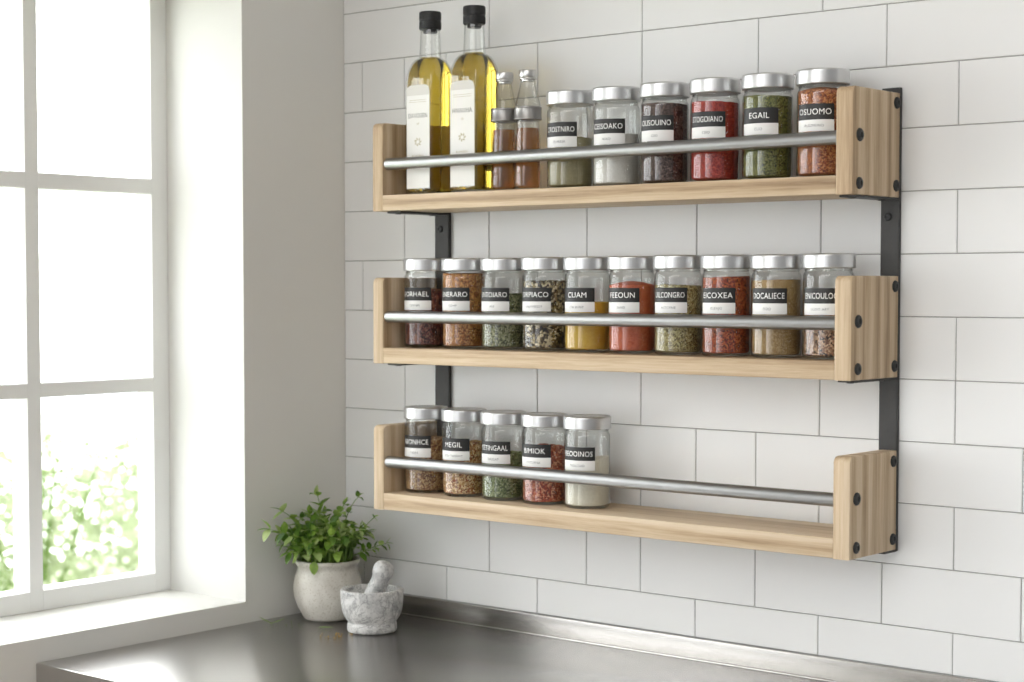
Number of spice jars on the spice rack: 21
